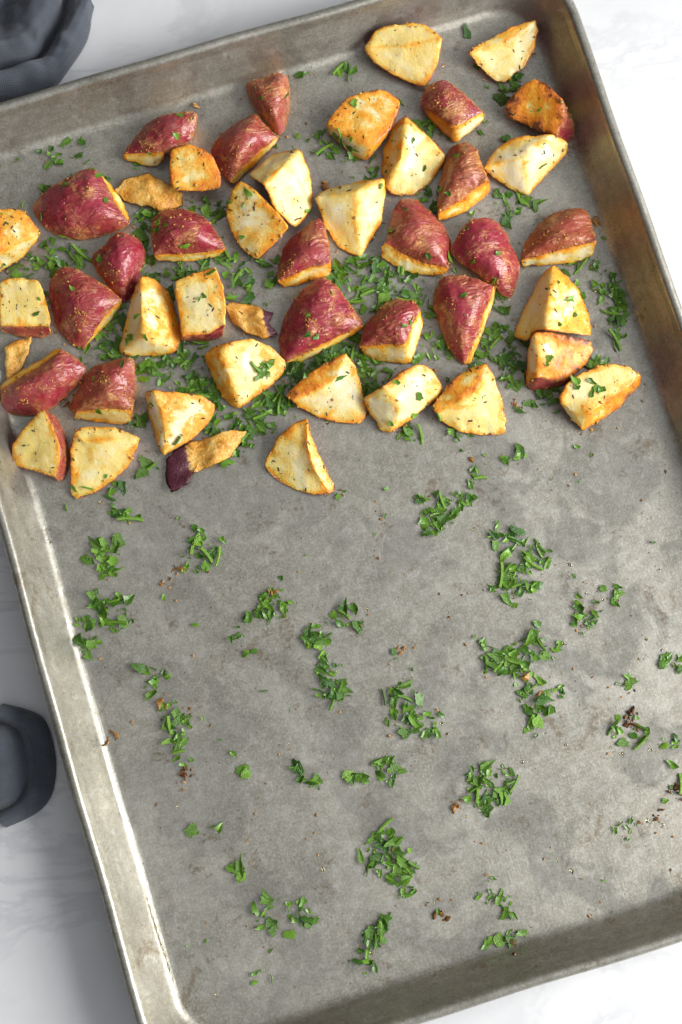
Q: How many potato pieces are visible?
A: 43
